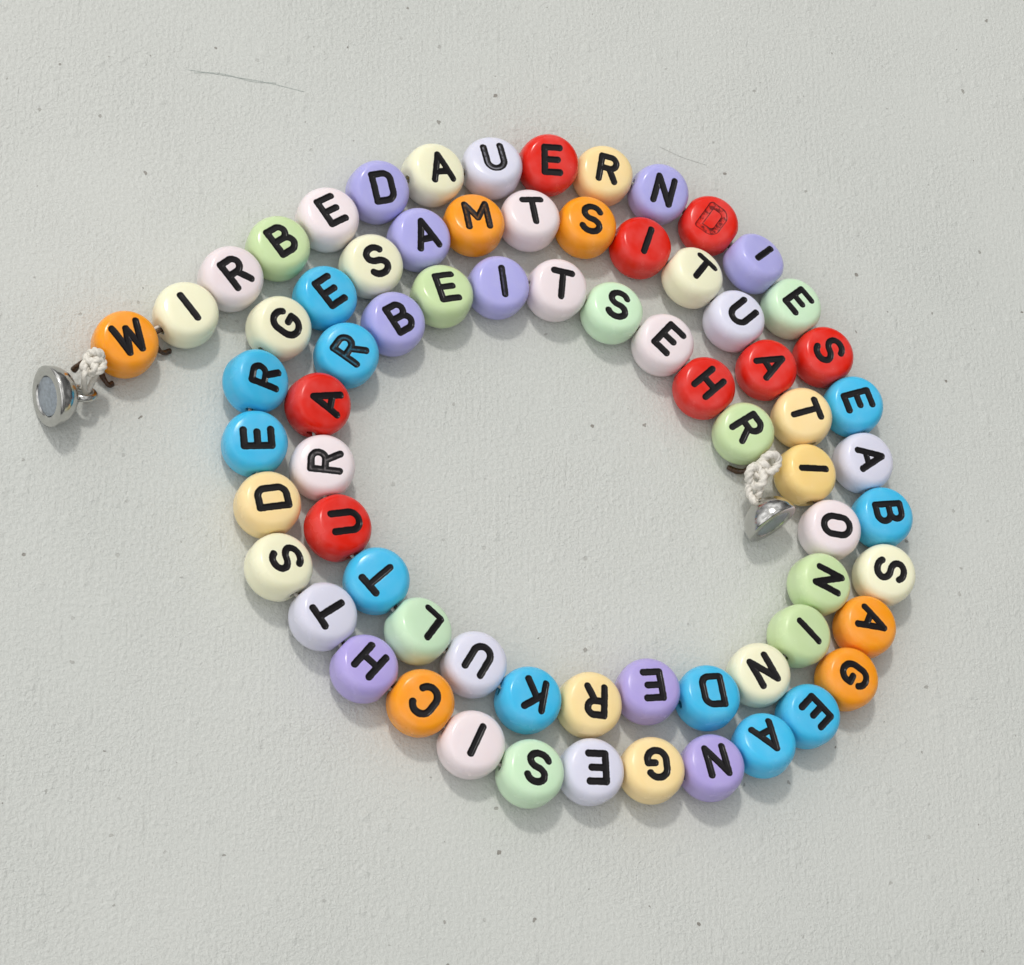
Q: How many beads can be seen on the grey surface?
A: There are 71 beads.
